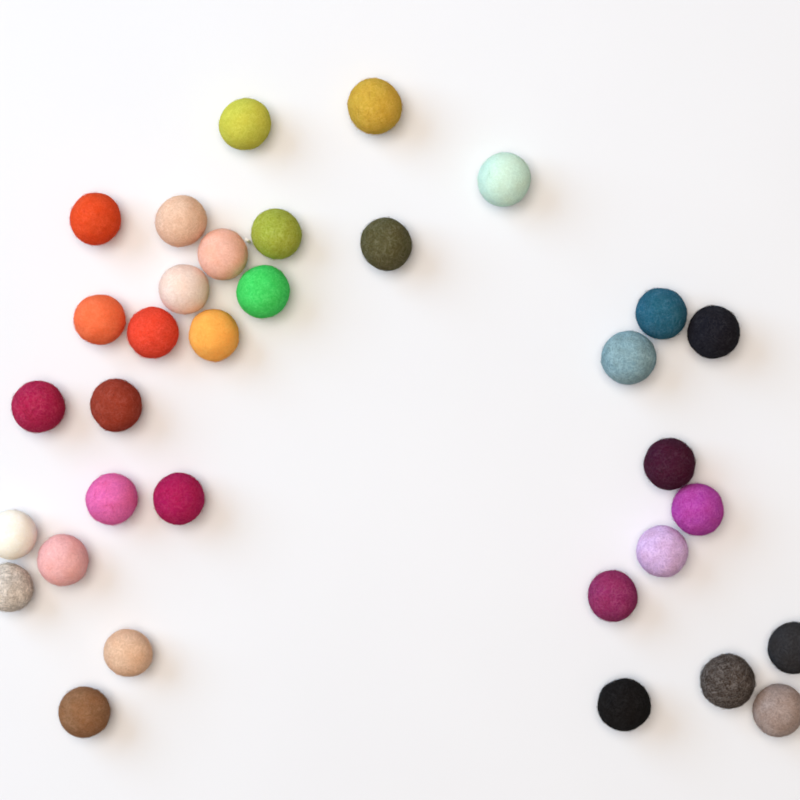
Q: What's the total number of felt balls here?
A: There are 33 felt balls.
